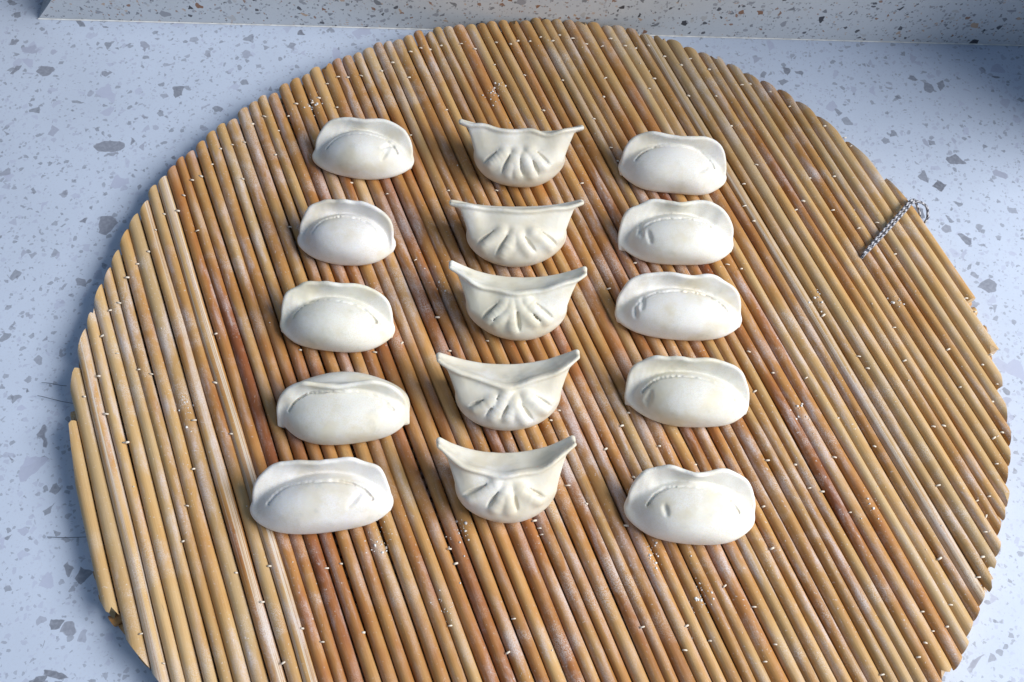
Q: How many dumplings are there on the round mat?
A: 15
